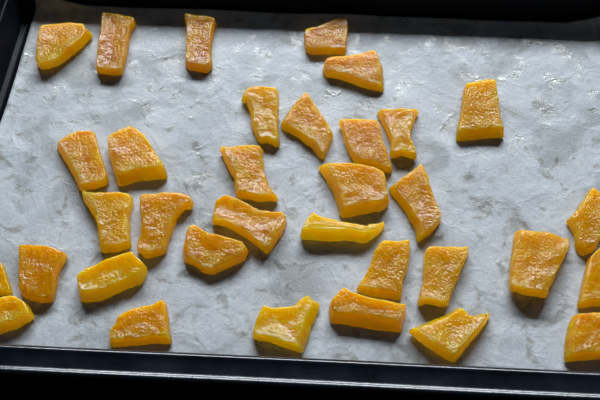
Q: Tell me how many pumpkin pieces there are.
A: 34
